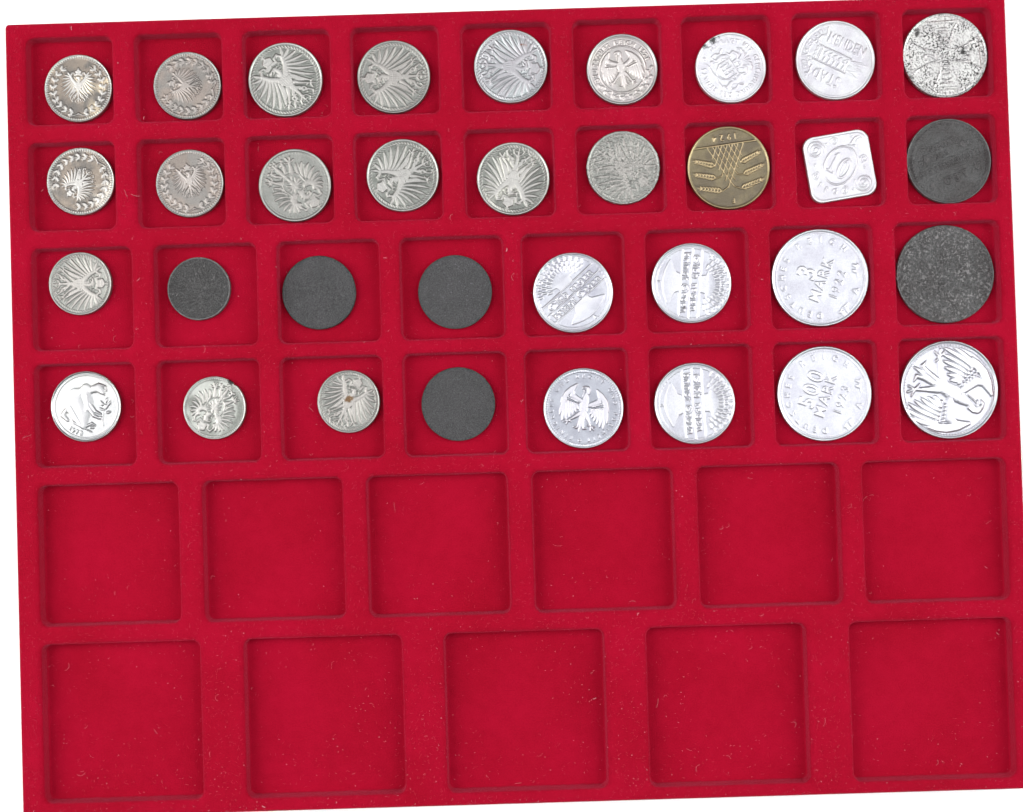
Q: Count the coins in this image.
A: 34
